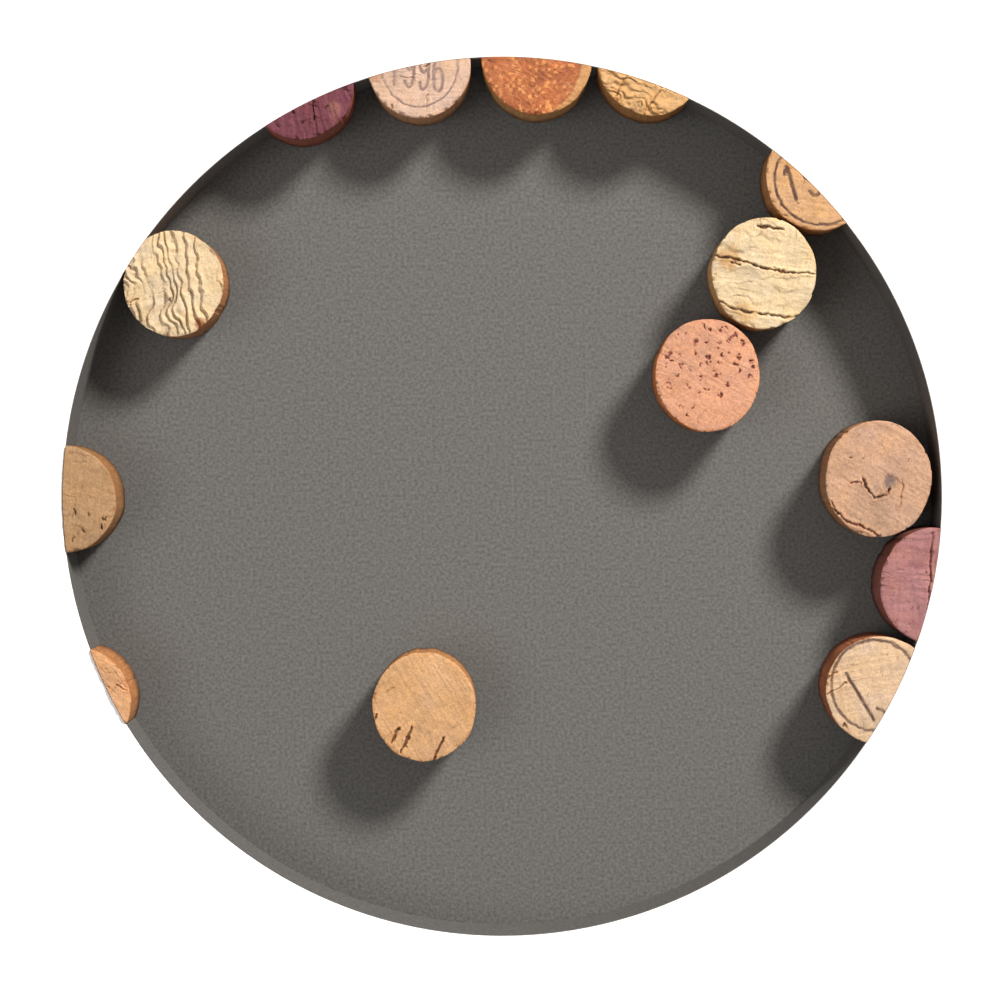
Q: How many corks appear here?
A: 14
